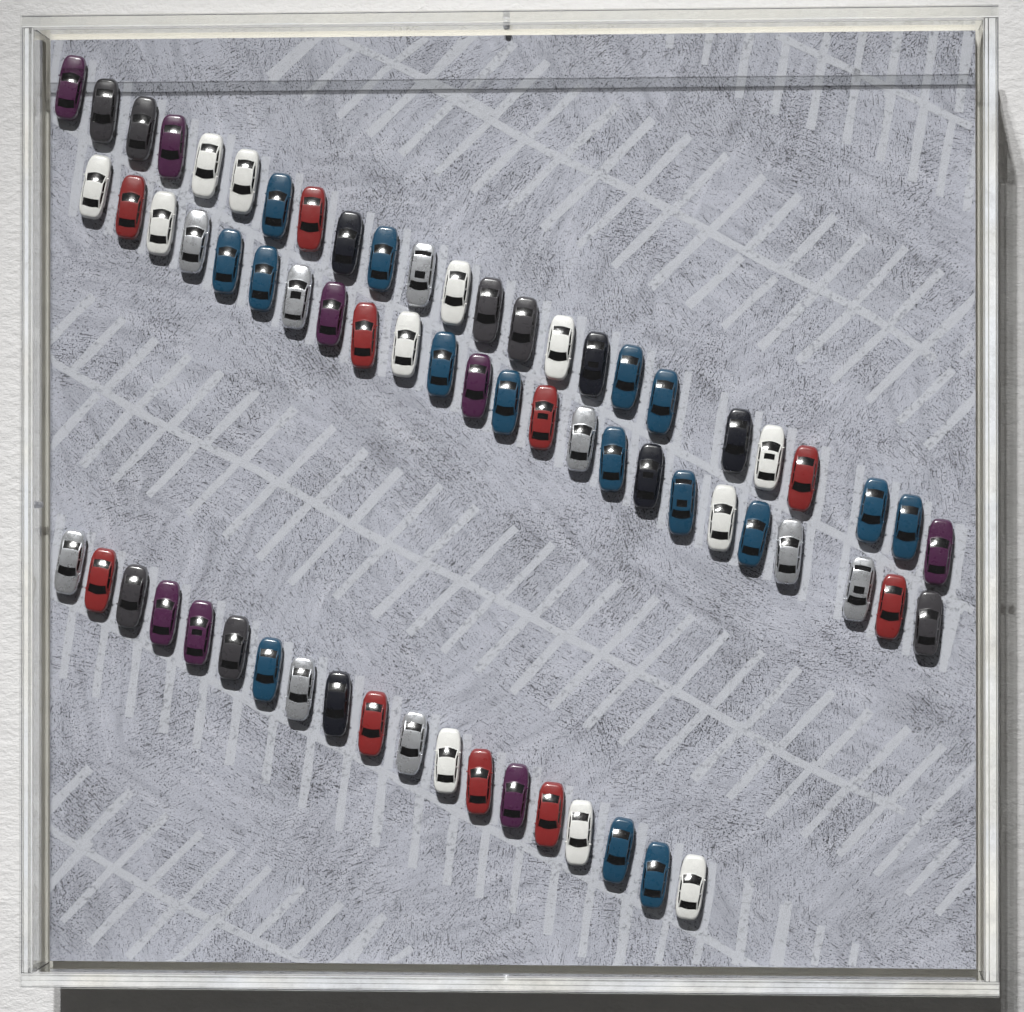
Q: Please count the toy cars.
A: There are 67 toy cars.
